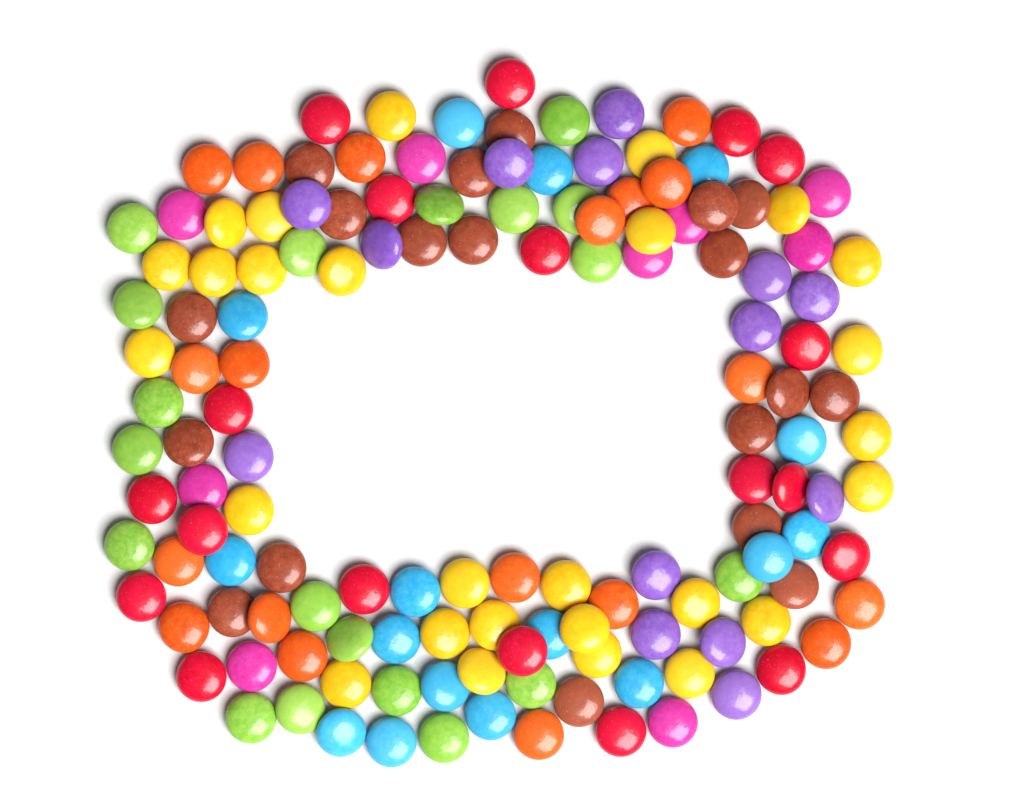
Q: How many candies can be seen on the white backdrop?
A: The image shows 142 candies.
